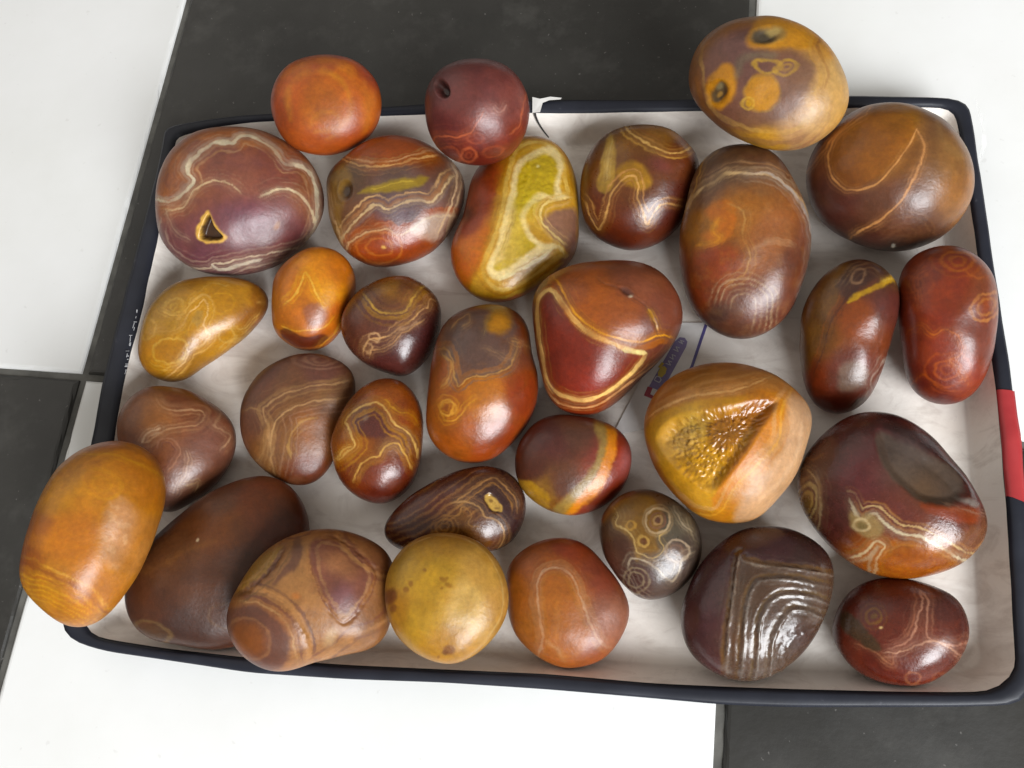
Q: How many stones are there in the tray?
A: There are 31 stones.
